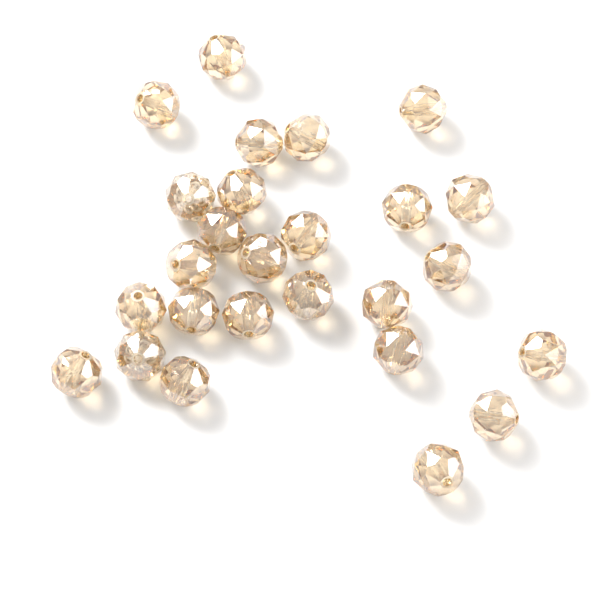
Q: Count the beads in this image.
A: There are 26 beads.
